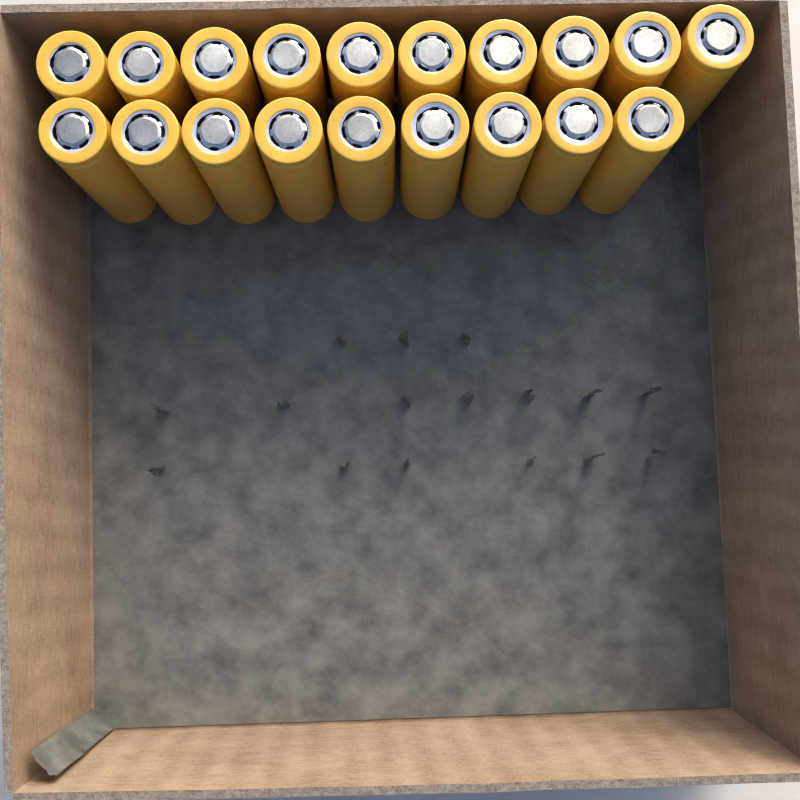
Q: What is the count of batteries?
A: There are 19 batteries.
